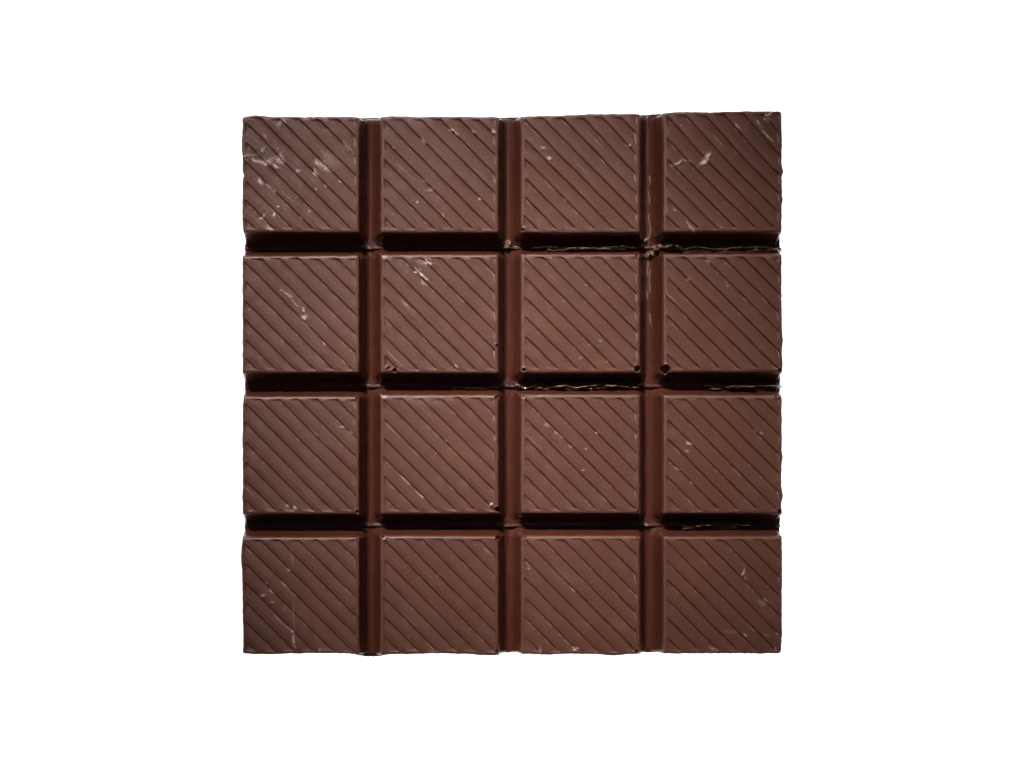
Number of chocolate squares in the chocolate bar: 16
